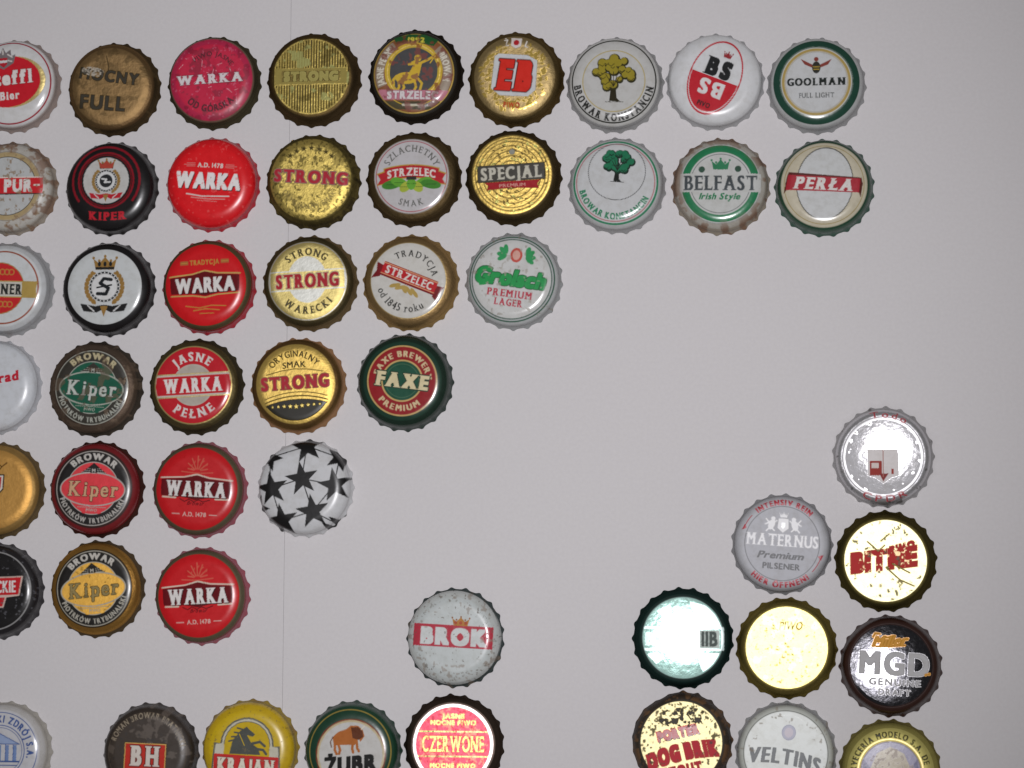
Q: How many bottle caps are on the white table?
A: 51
